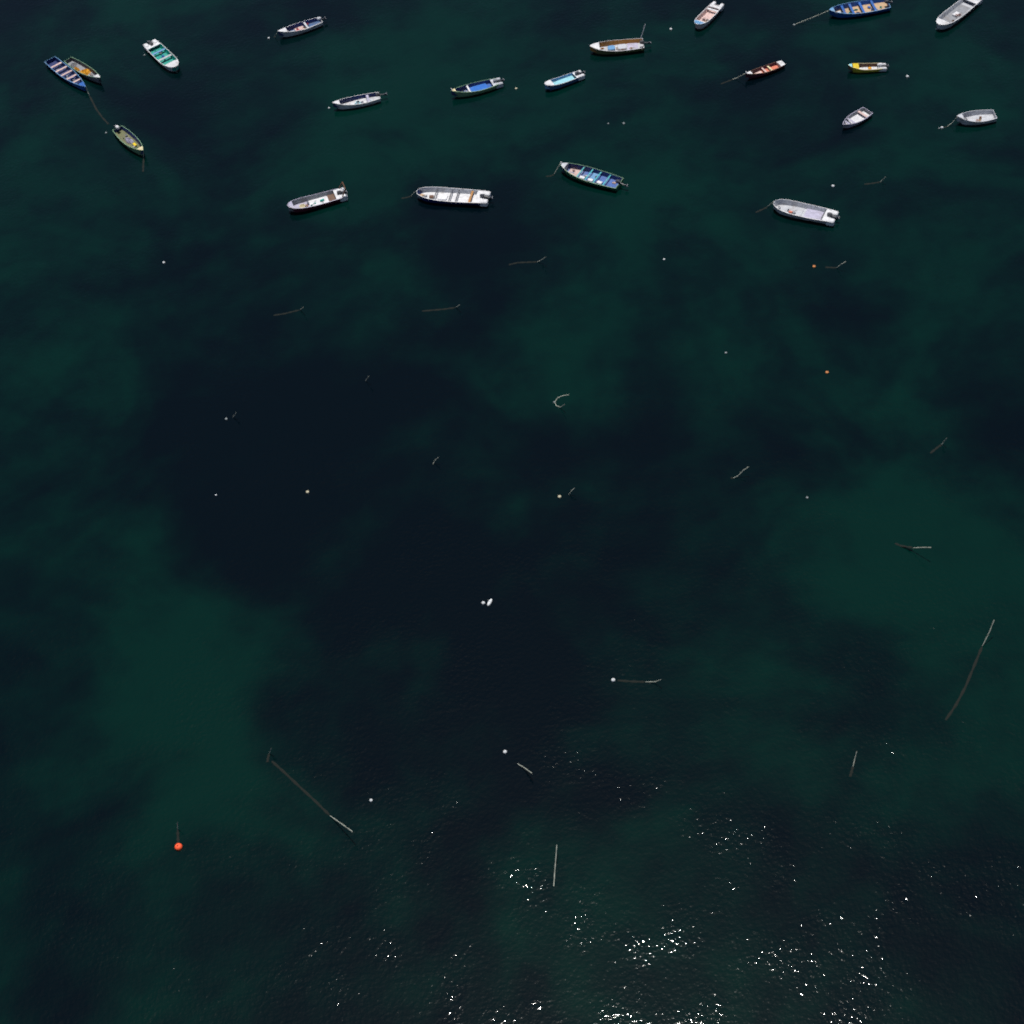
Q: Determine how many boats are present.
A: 20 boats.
